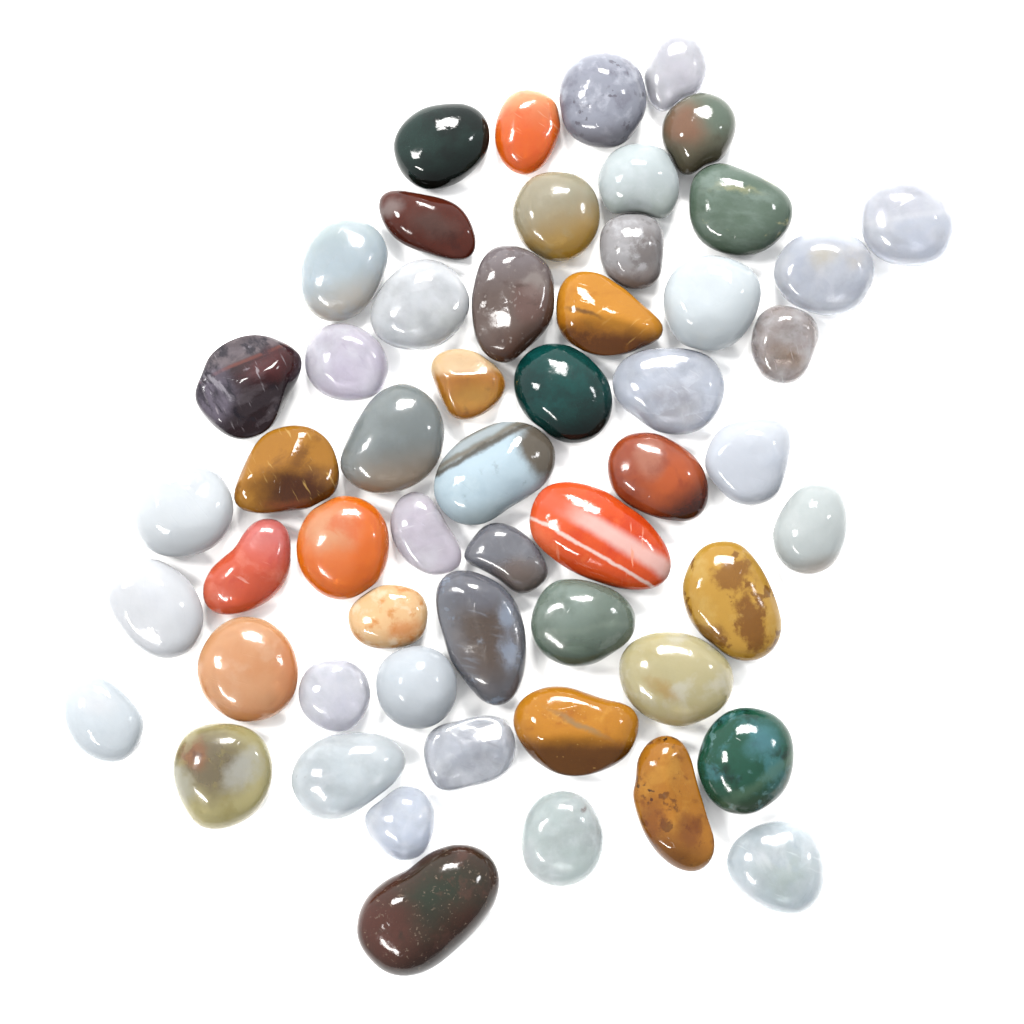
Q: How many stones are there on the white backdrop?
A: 55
